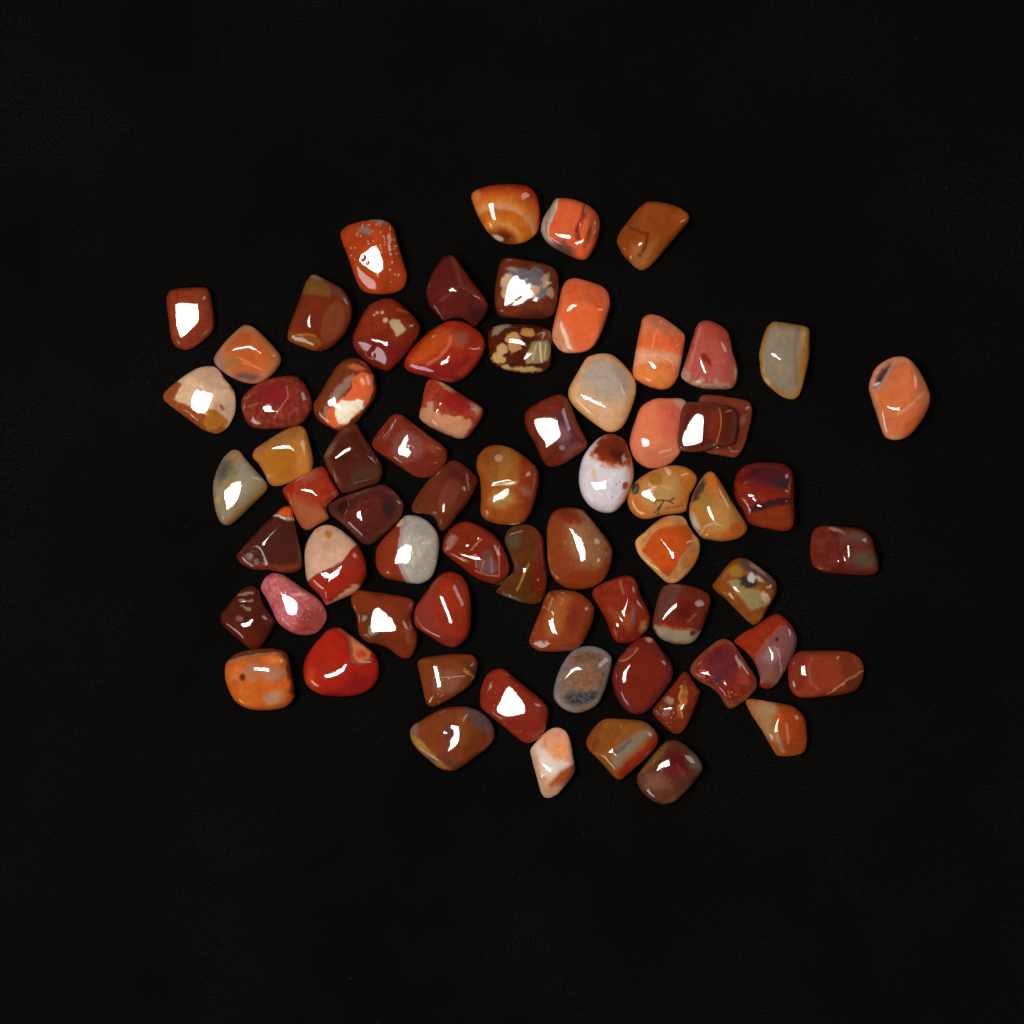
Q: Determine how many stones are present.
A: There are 69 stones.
